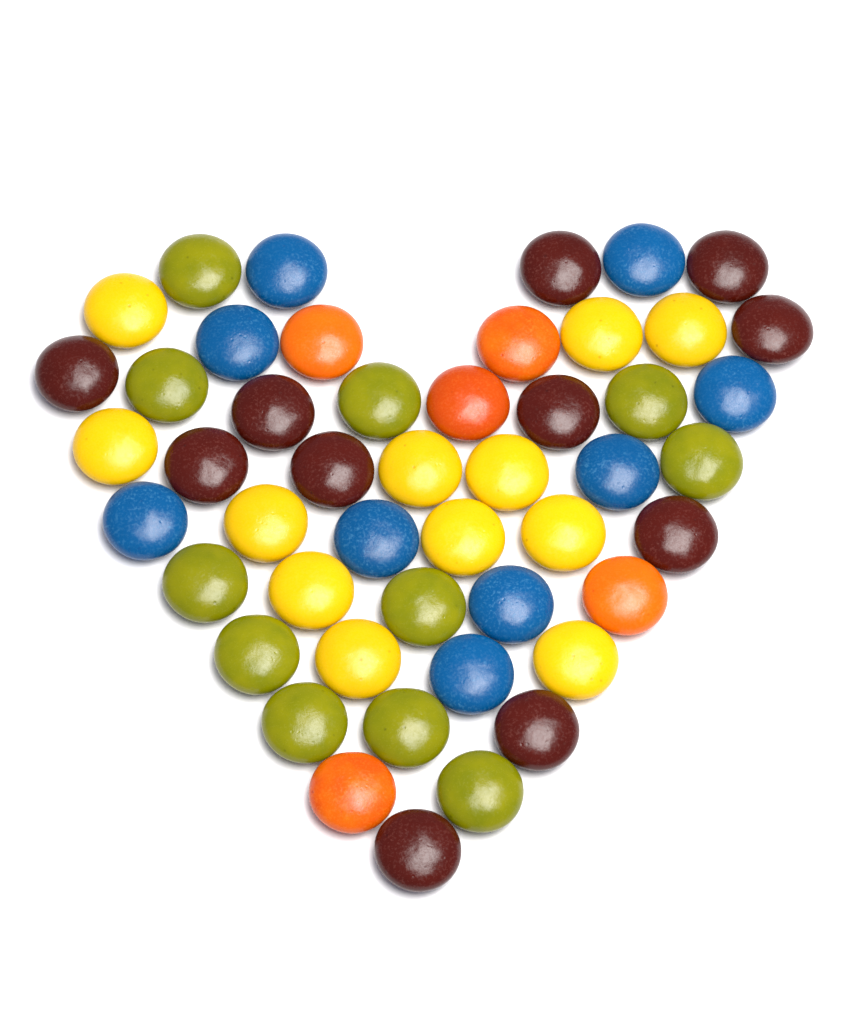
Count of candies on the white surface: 48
